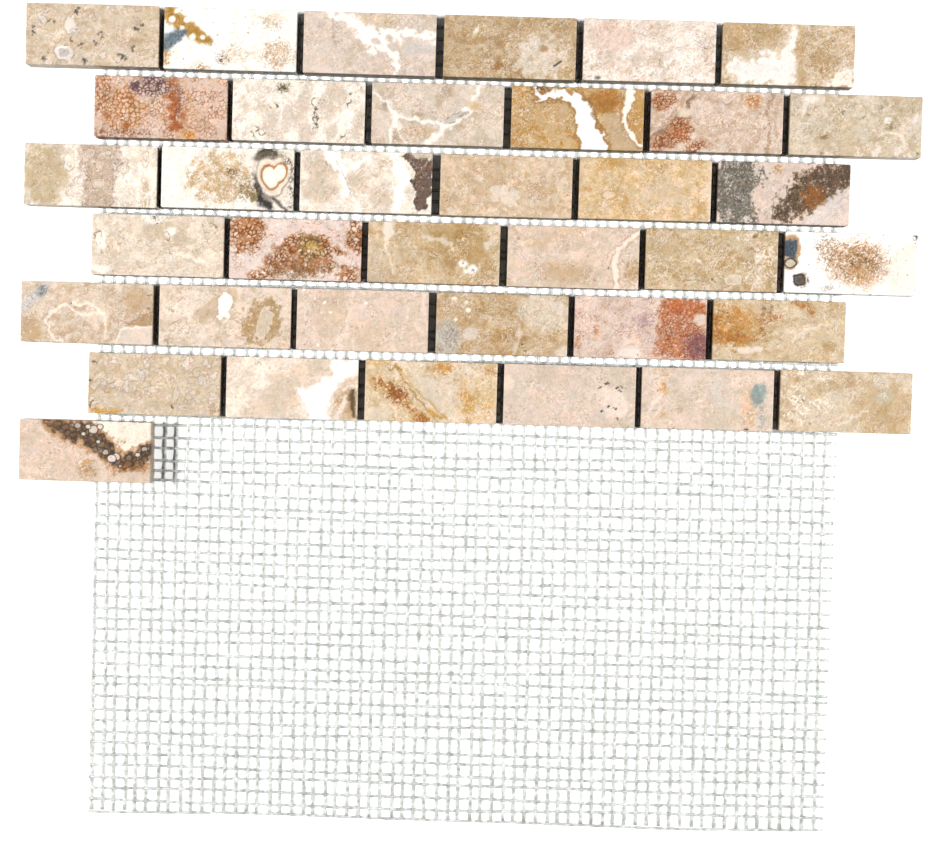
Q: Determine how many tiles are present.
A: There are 37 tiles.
